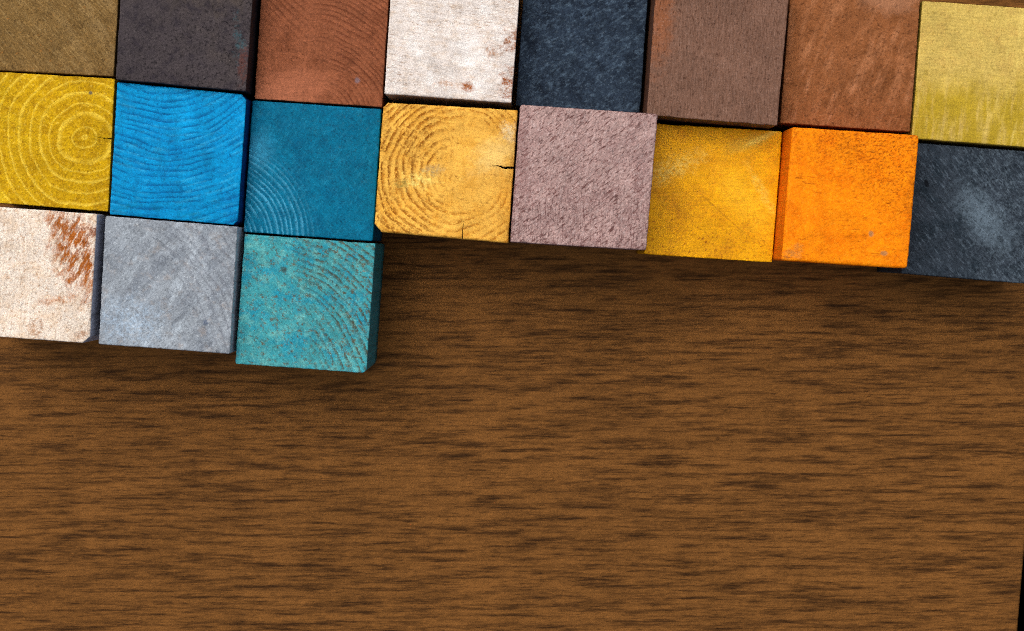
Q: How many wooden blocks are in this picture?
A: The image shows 19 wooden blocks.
